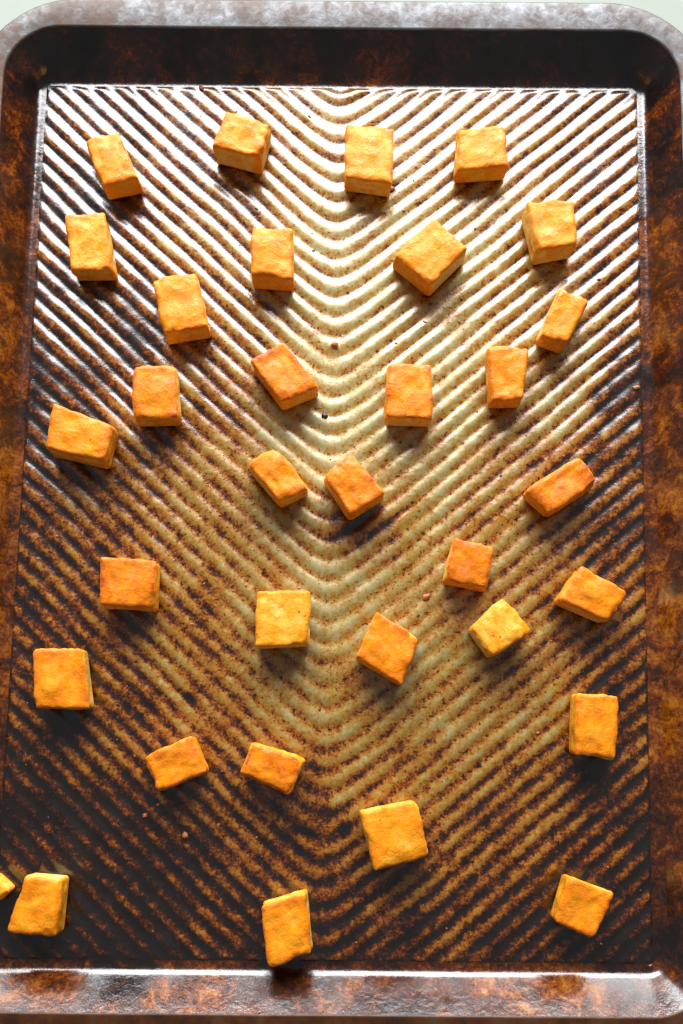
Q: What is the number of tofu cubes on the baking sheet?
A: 33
